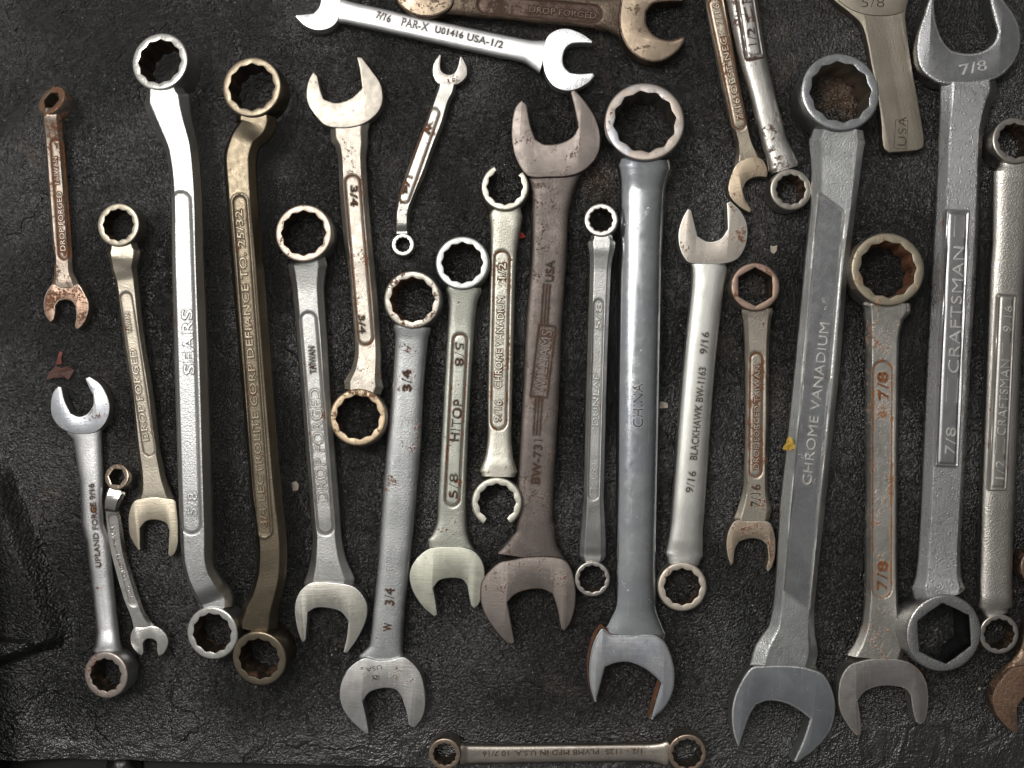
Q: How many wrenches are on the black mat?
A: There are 28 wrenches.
